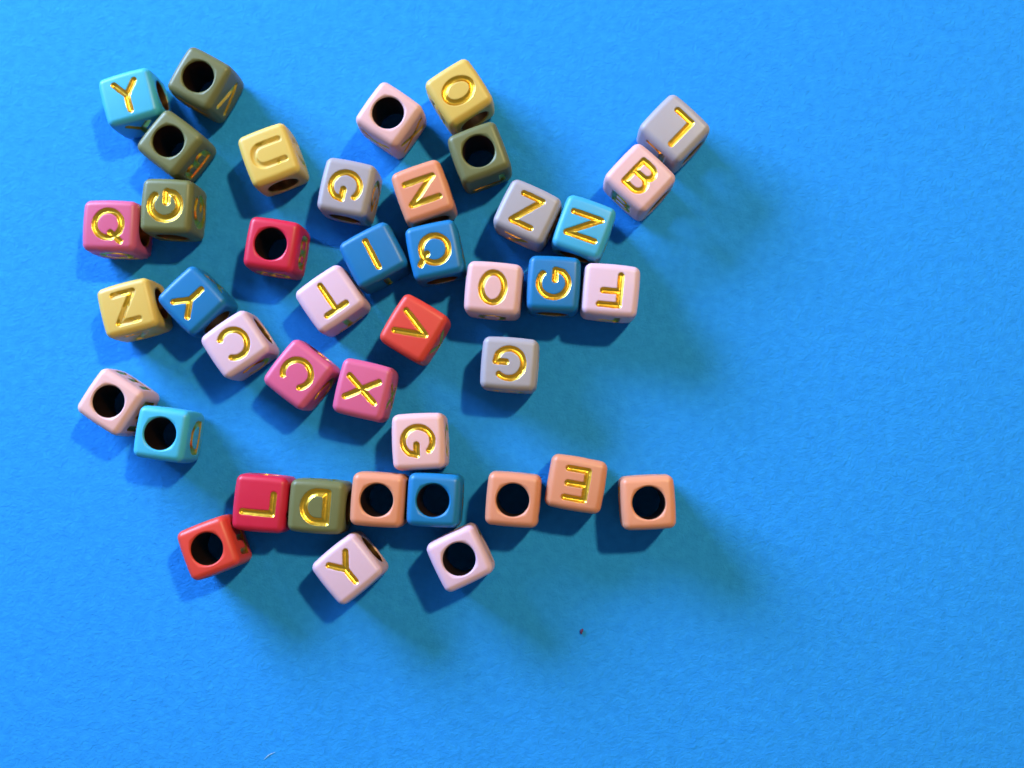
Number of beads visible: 42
